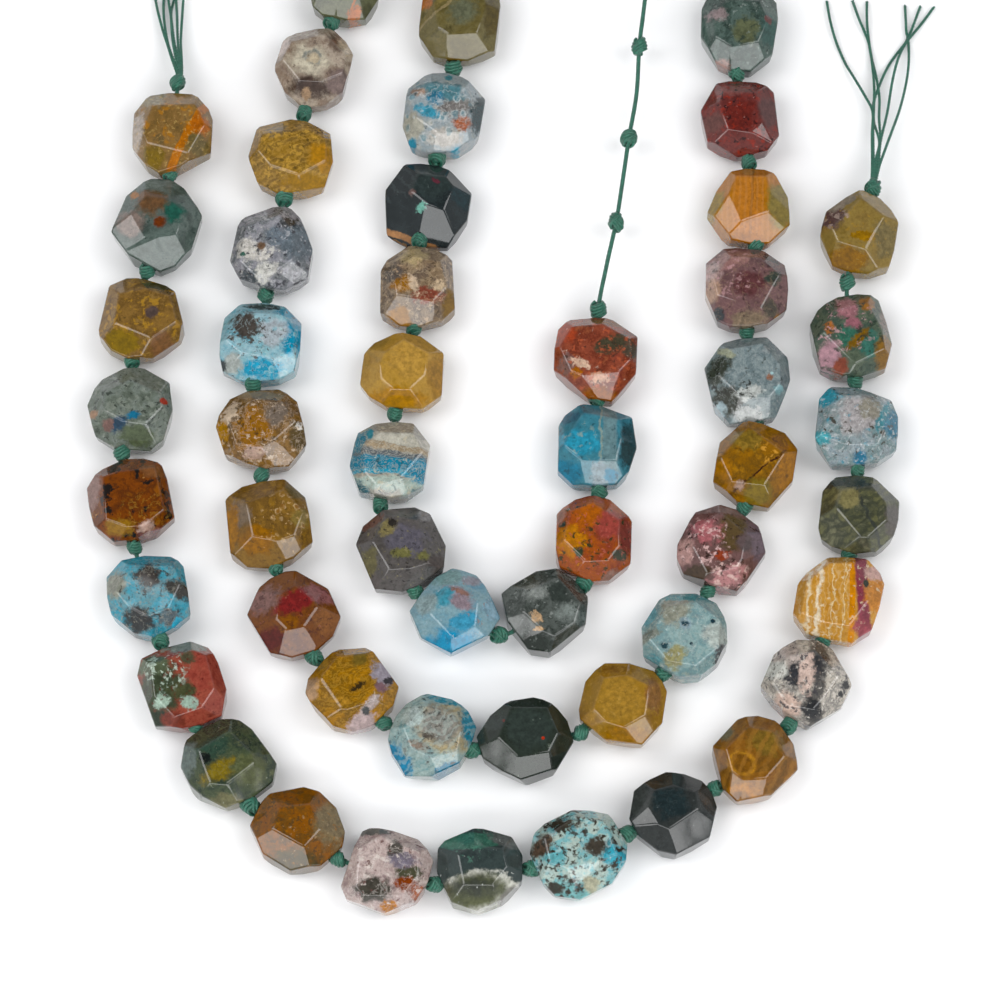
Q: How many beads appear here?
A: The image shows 52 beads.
